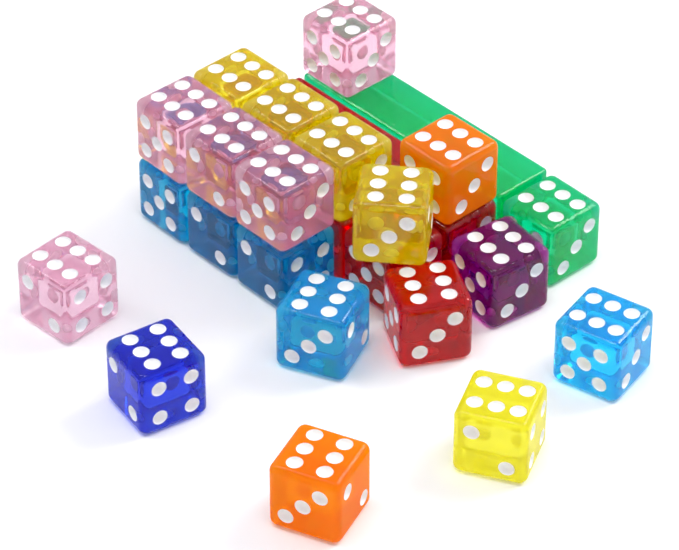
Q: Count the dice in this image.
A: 23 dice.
